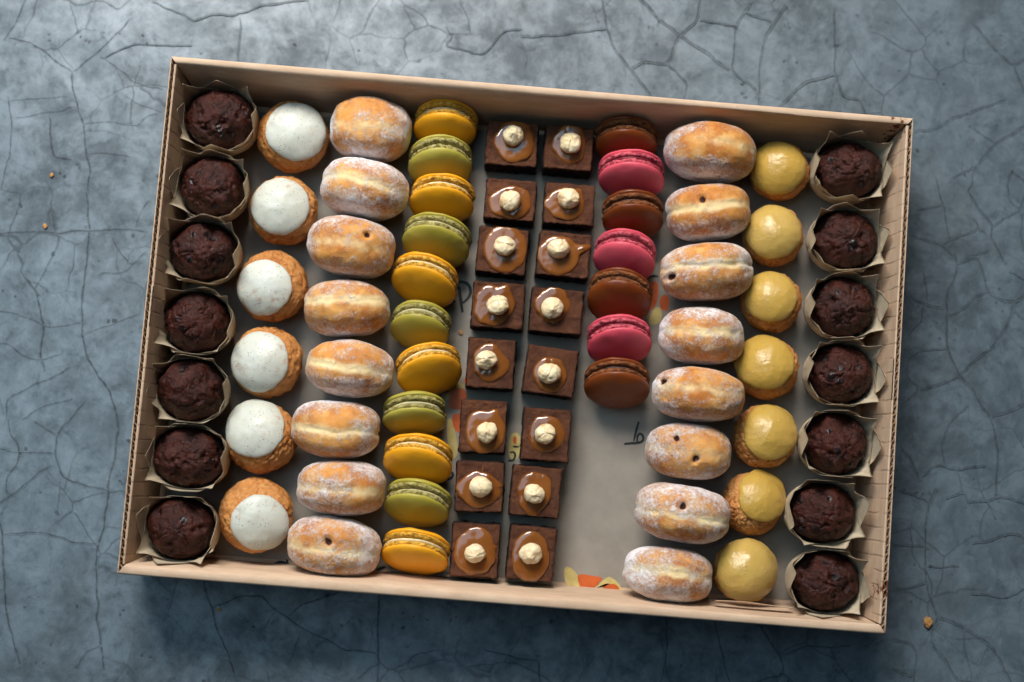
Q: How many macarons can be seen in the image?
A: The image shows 18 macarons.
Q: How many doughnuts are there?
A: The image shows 16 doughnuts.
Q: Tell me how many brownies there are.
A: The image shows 16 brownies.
